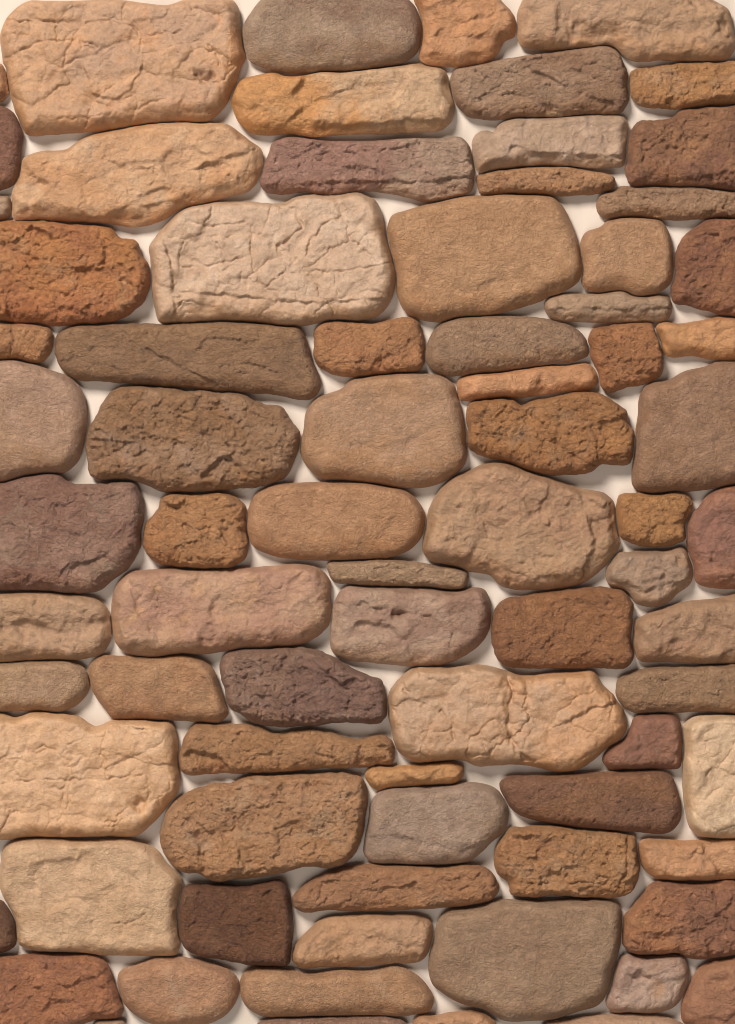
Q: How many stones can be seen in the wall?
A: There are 78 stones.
